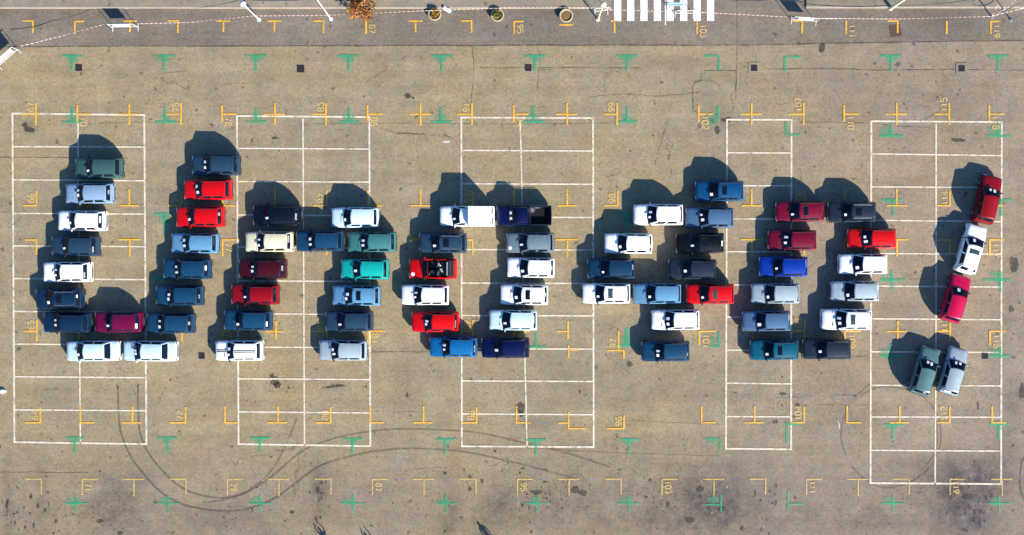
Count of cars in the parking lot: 71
